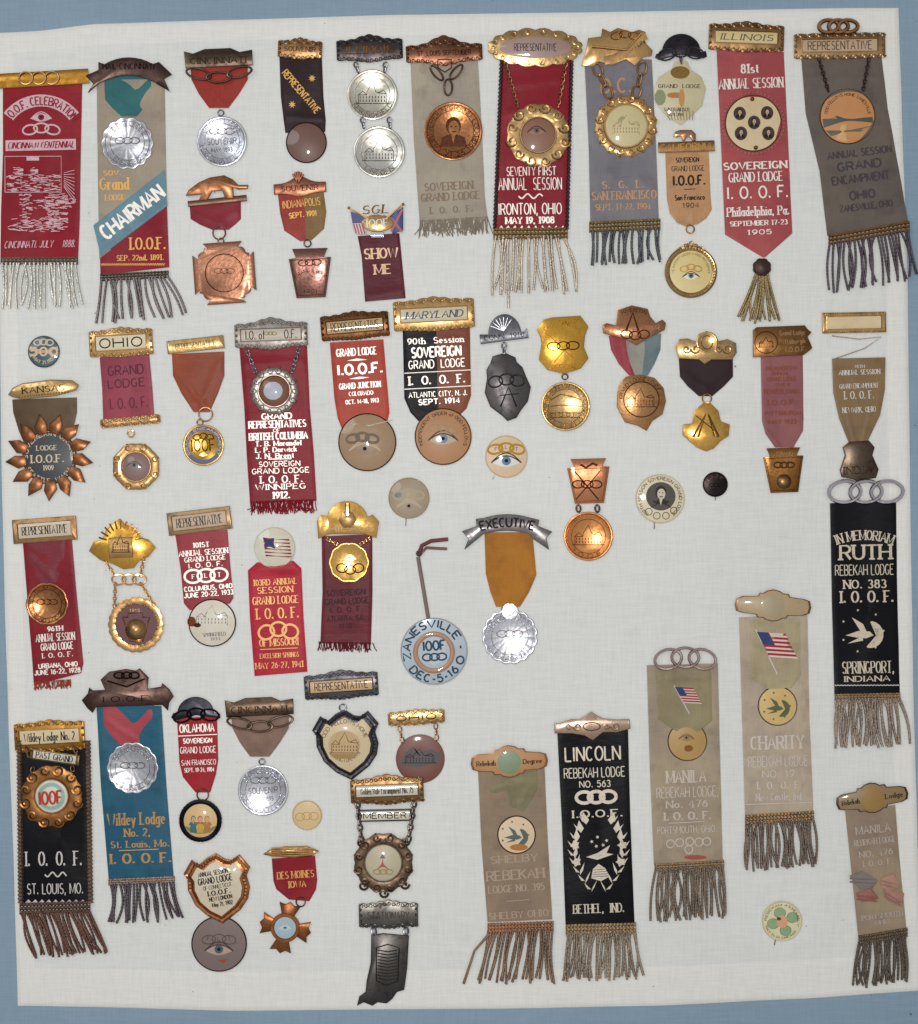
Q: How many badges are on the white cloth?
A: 58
